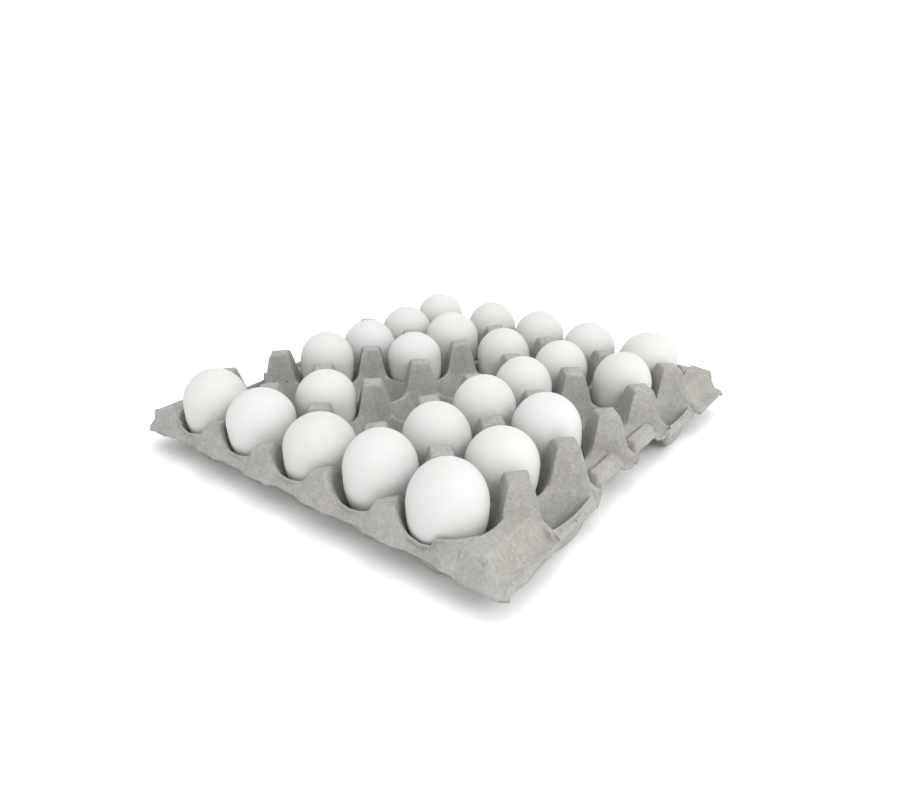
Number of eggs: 24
